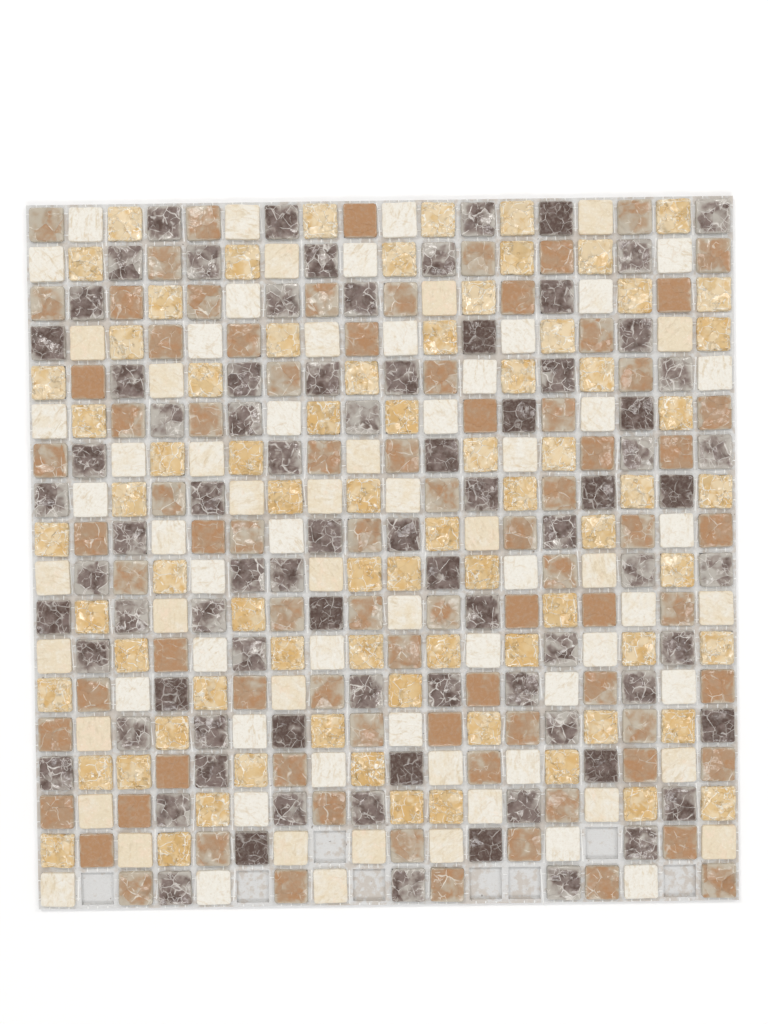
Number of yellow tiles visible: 76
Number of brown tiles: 83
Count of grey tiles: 82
